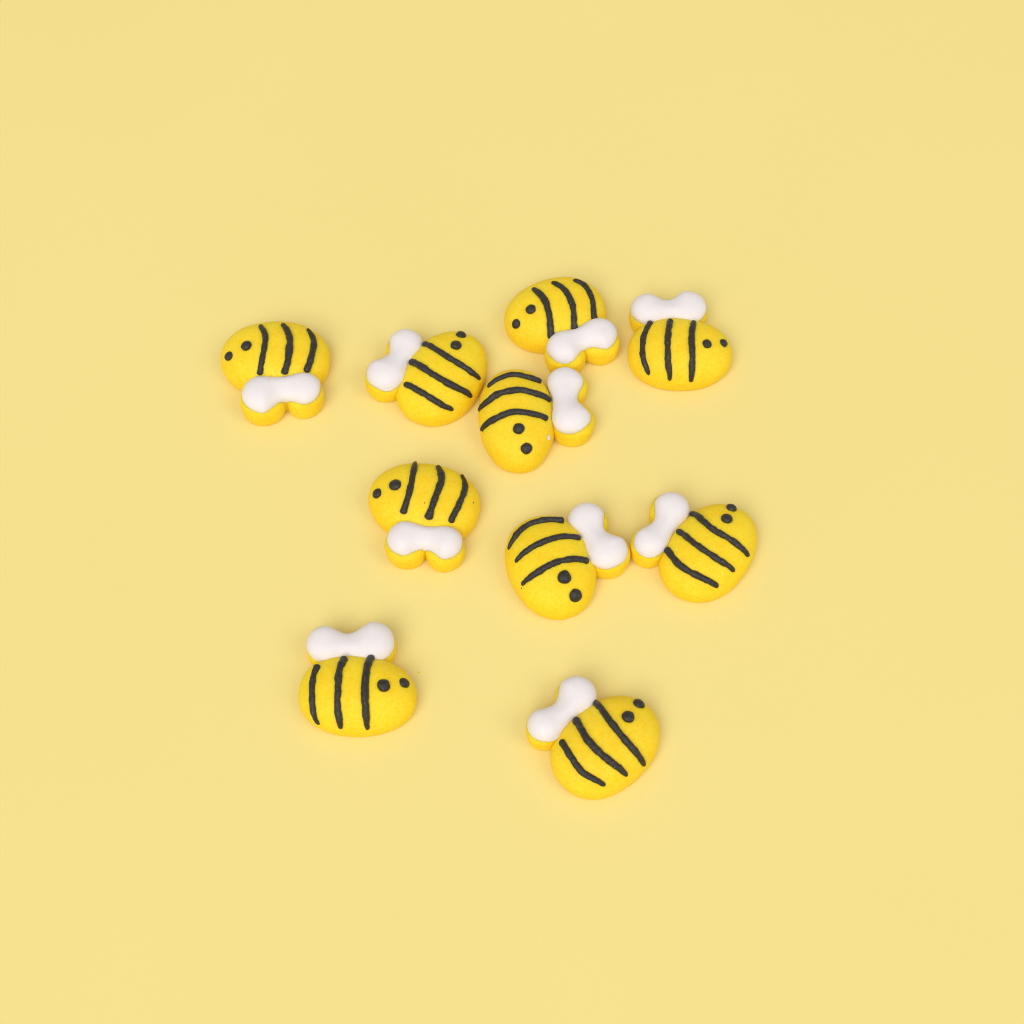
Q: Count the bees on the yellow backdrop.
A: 10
